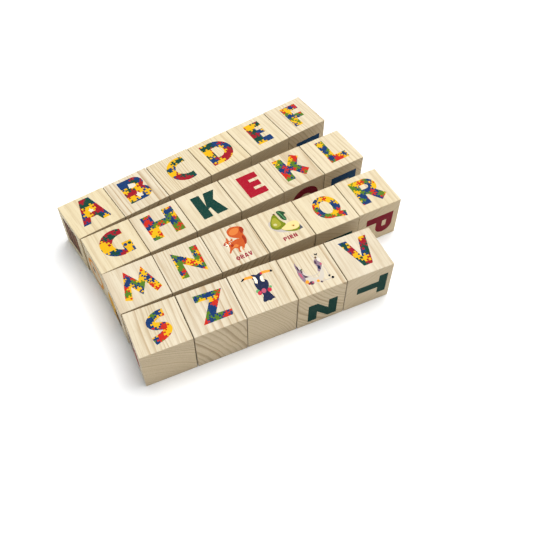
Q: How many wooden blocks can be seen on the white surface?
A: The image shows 23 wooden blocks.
